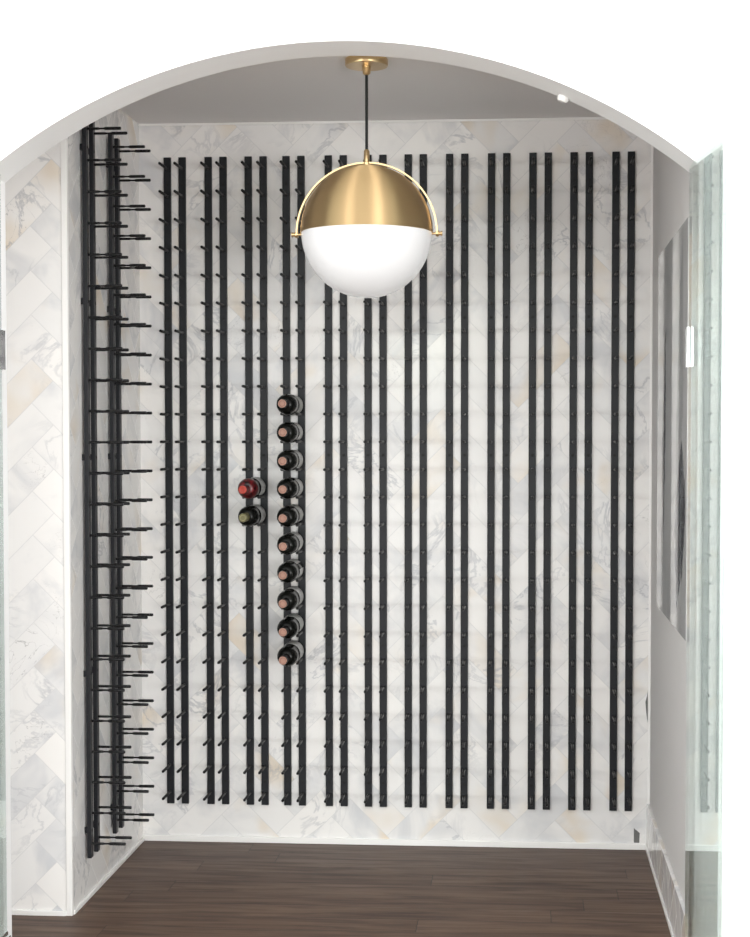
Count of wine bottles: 12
